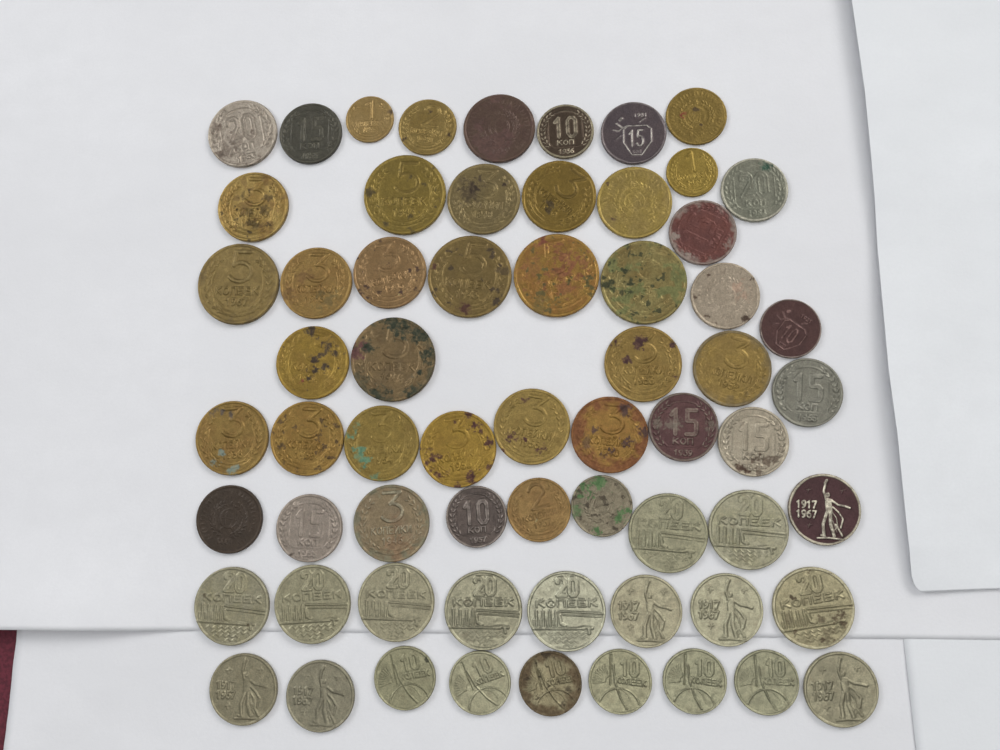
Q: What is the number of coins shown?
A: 63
